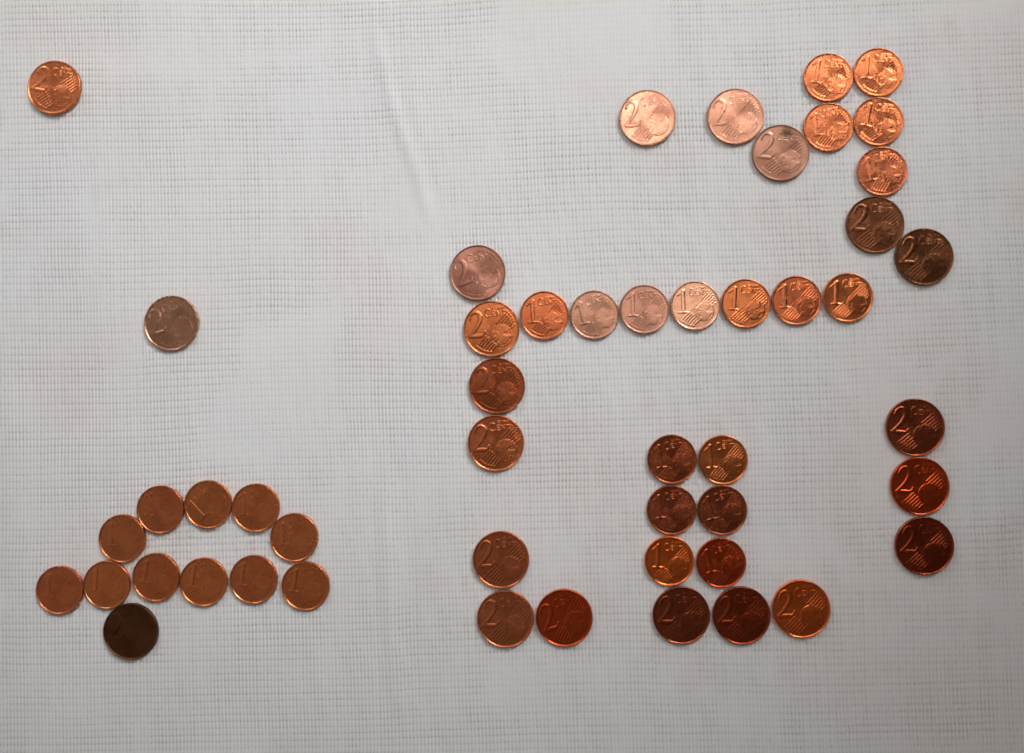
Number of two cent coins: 21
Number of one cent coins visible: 29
